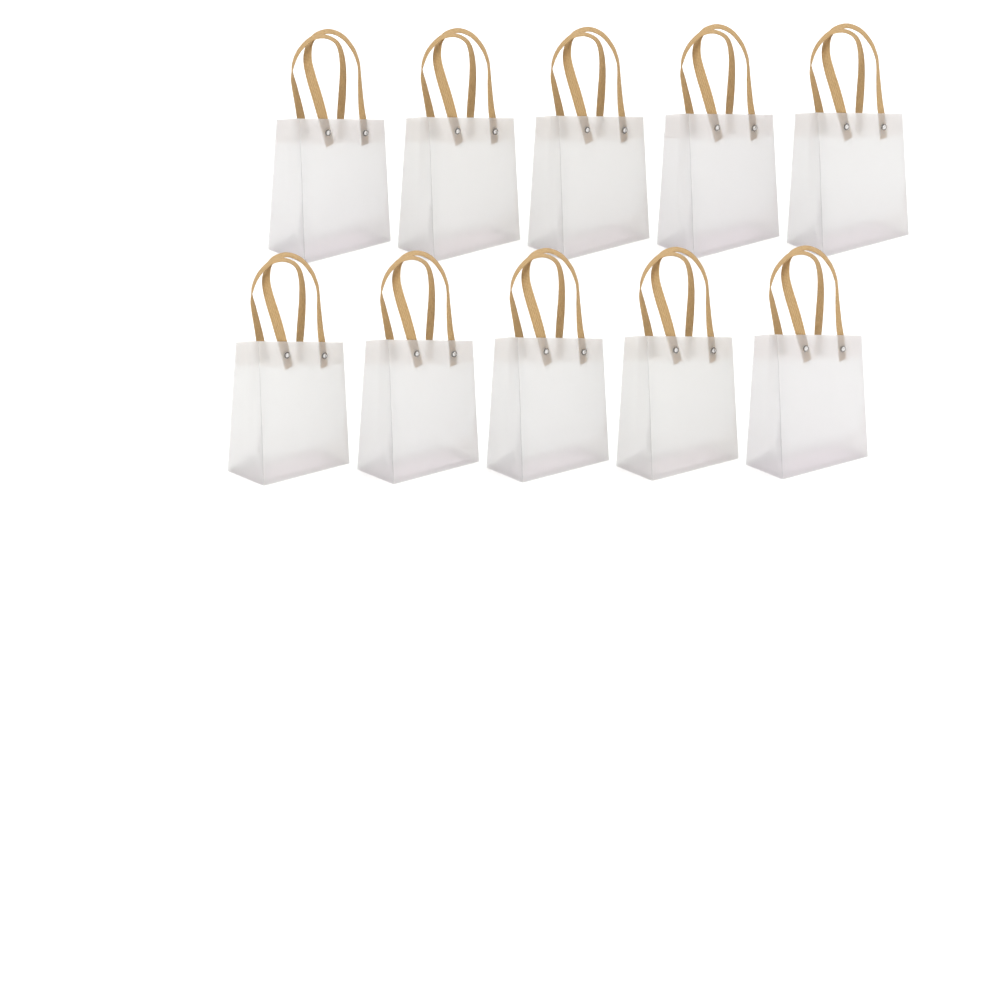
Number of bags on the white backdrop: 10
